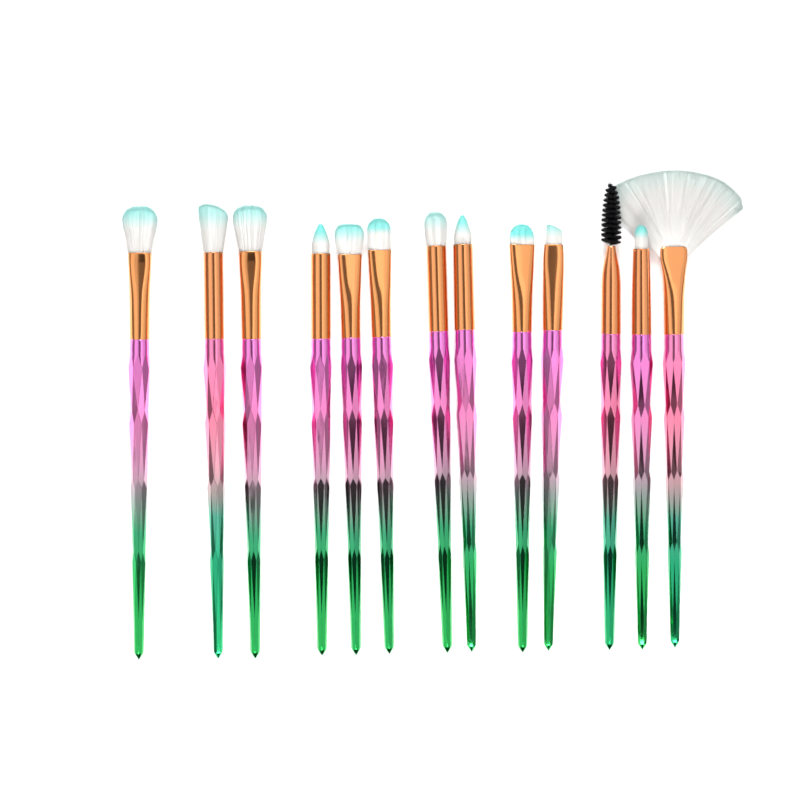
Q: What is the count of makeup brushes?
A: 13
